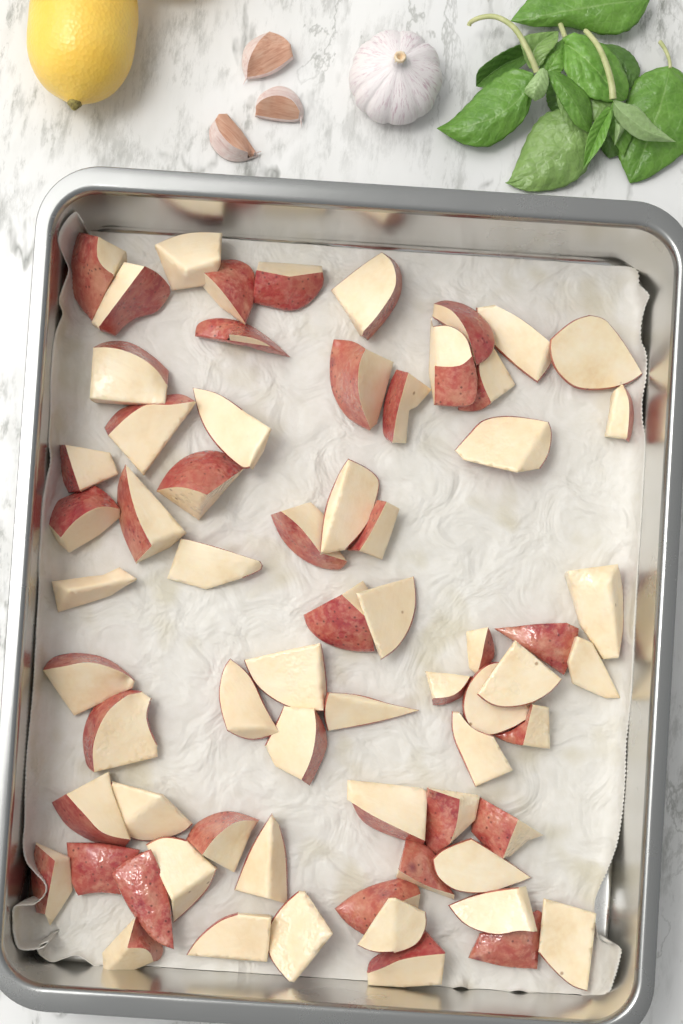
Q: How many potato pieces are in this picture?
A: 67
